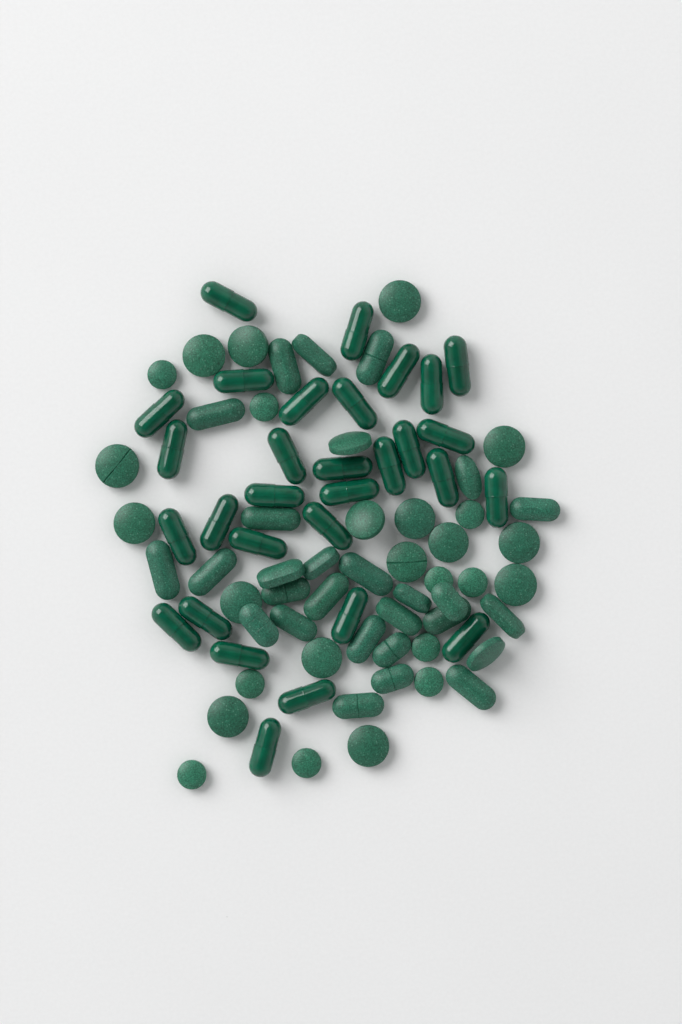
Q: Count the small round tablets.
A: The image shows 10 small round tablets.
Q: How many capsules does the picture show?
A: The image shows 30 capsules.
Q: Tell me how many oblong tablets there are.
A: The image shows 26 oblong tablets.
